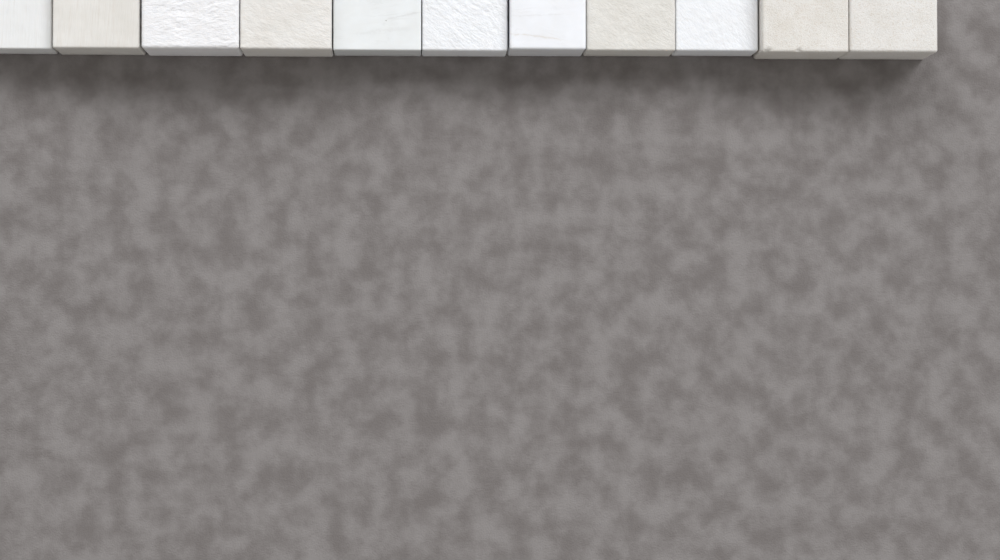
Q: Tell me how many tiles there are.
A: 11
